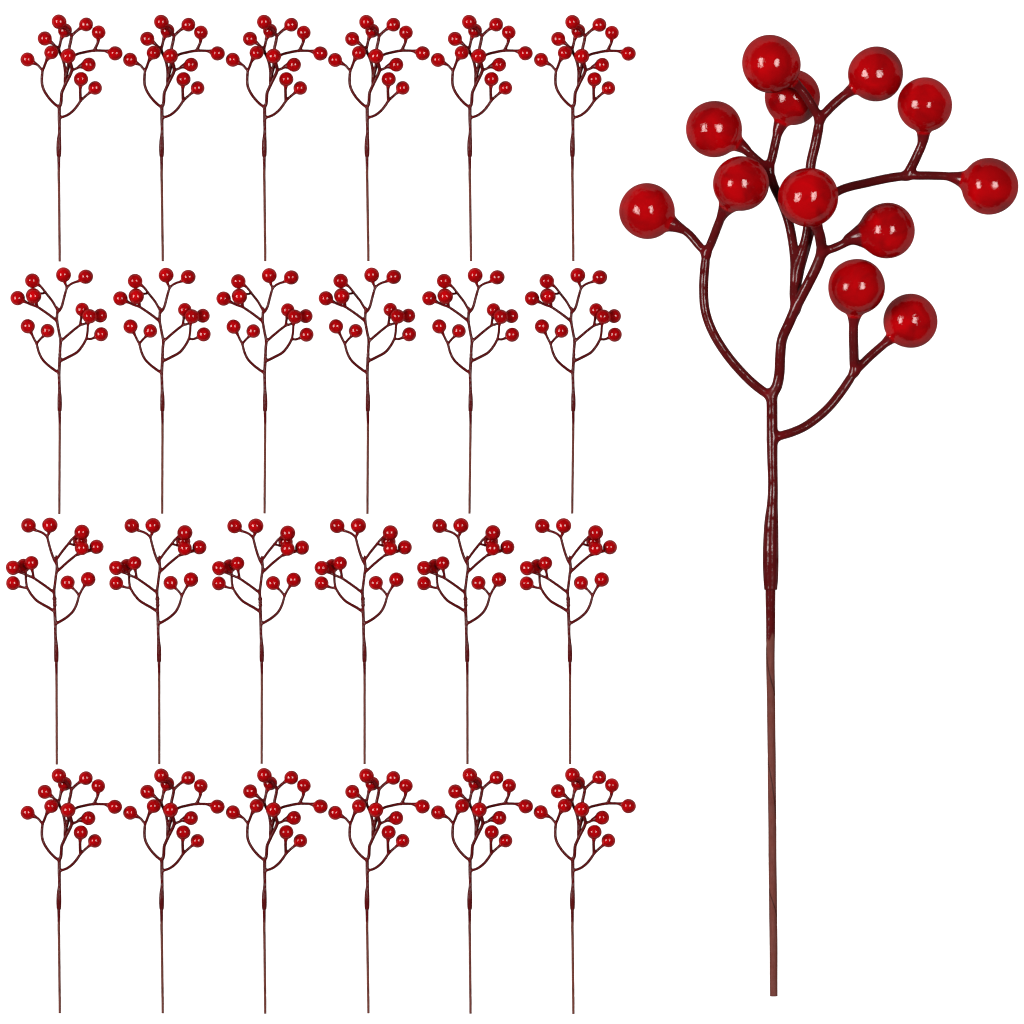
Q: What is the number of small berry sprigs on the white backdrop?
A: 24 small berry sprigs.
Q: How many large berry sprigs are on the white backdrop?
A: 1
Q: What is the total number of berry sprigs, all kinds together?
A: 25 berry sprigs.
